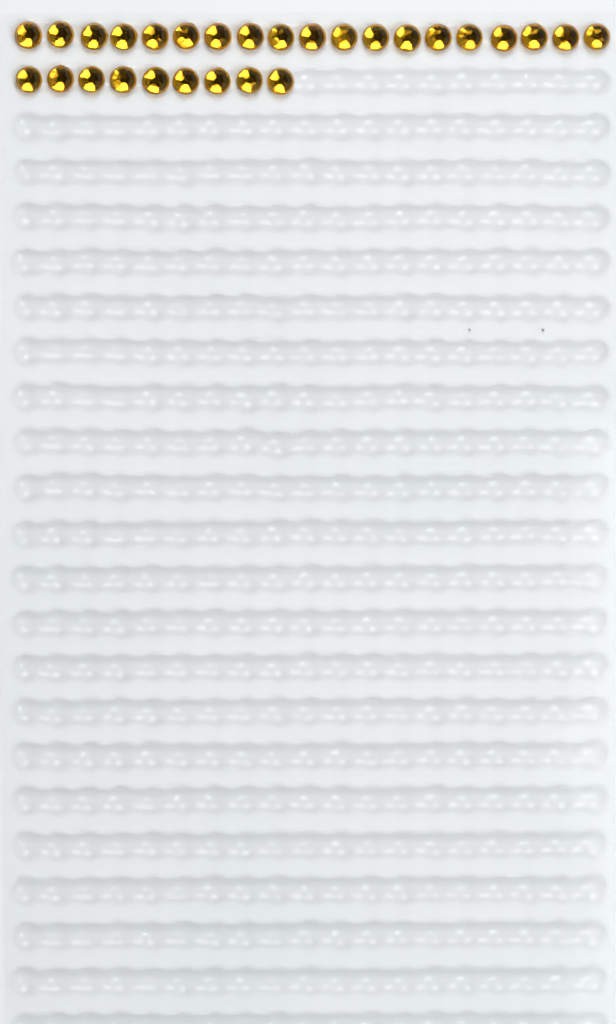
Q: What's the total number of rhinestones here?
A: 28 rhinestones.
